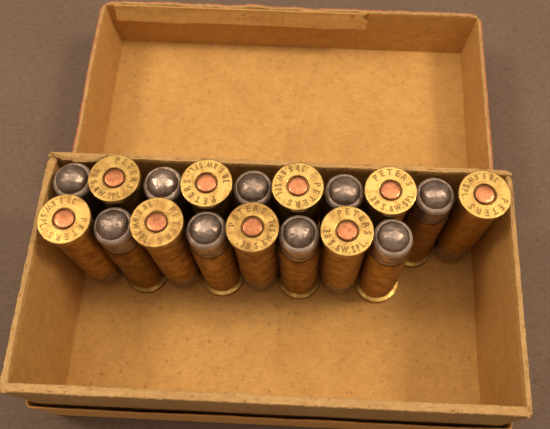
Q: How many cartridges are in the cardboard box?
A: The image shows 18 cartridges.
